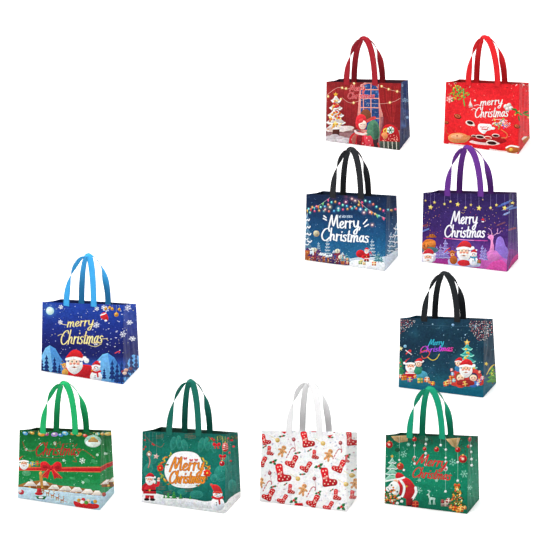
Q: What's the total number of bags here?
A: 10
